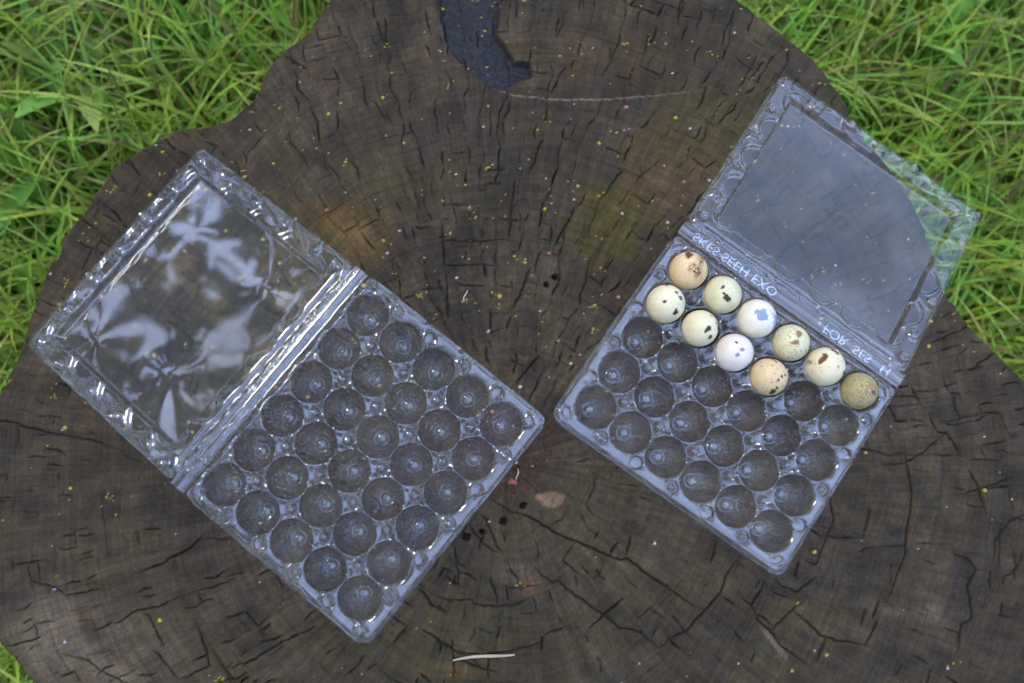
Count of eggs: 10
